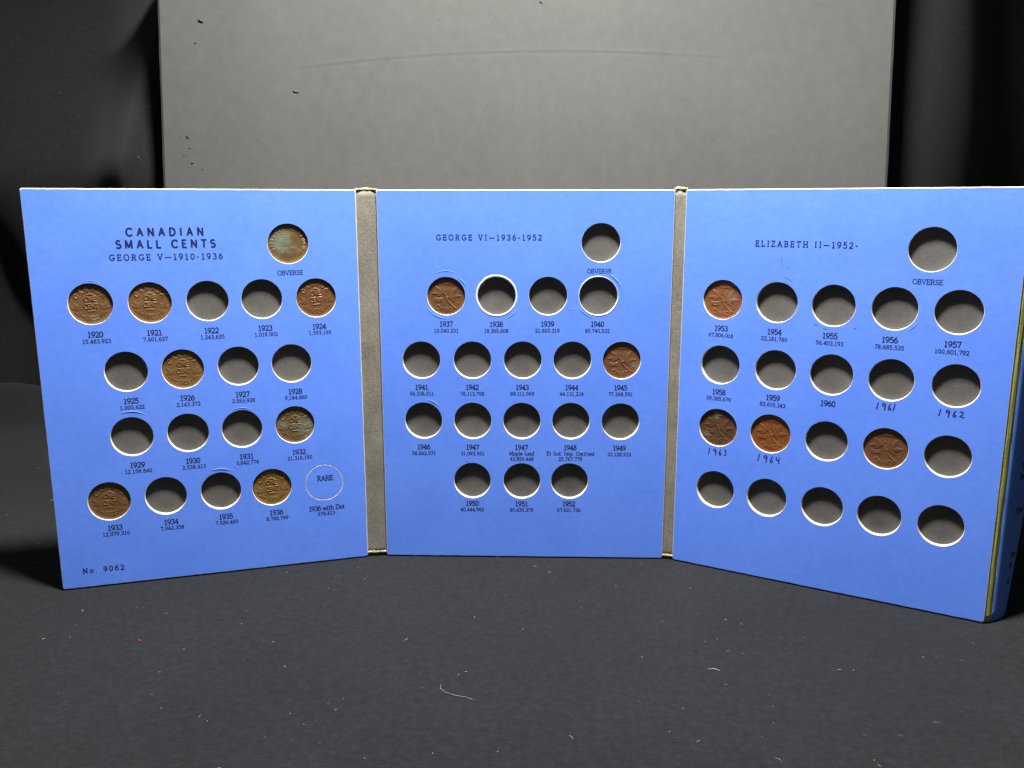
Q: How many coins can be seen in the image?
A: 14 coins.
